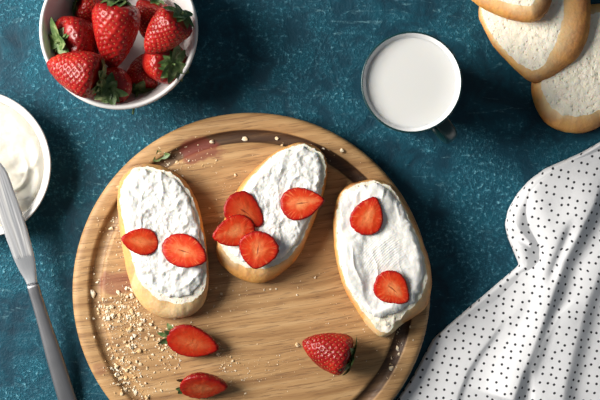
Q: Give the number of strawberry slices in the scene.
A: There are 10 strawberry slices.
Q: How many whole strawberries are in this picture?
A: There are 10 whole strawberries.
